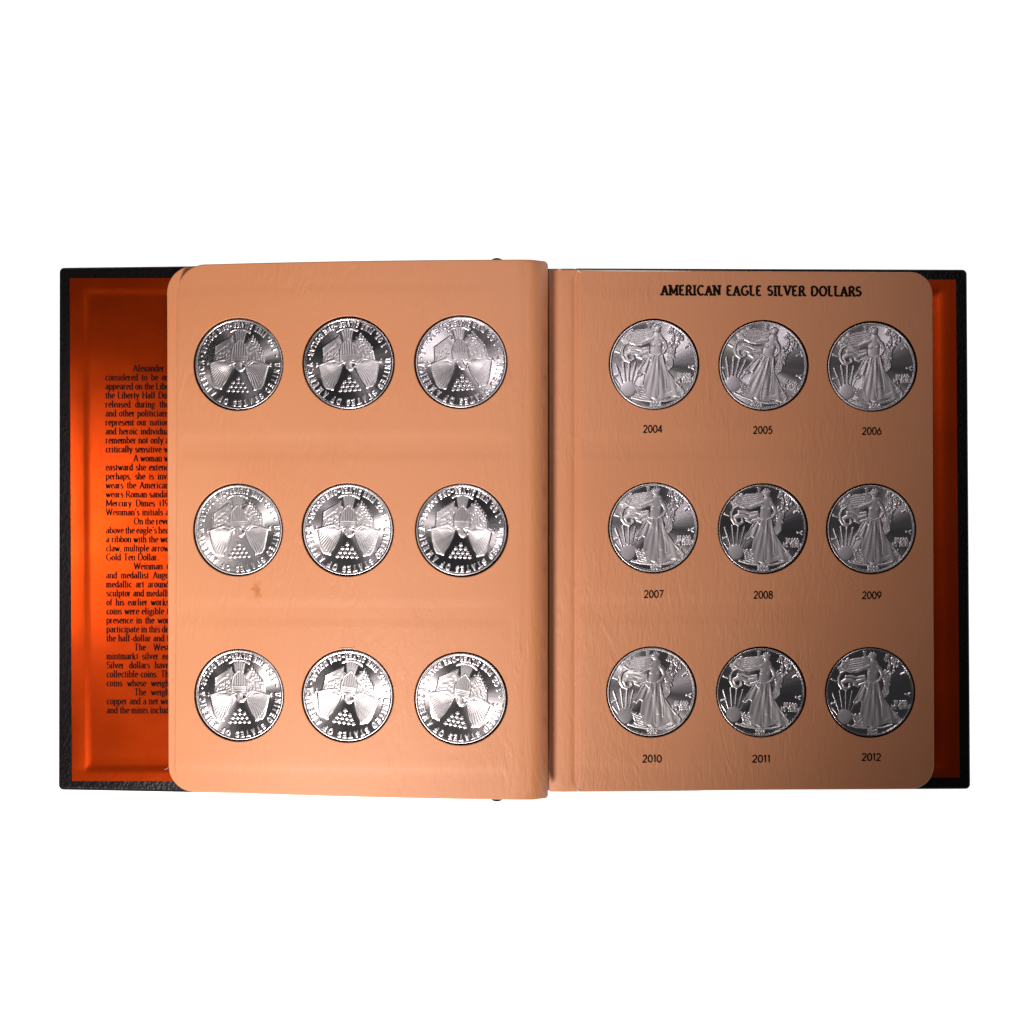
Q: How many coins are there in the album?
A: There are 18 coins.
